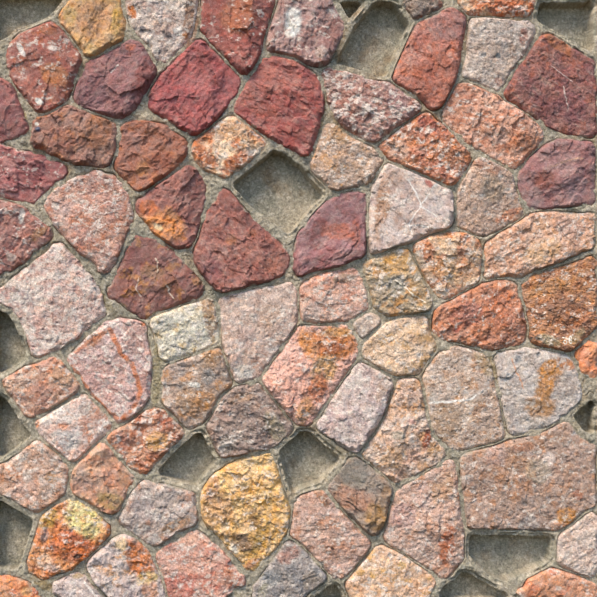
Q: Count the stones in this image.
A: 71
